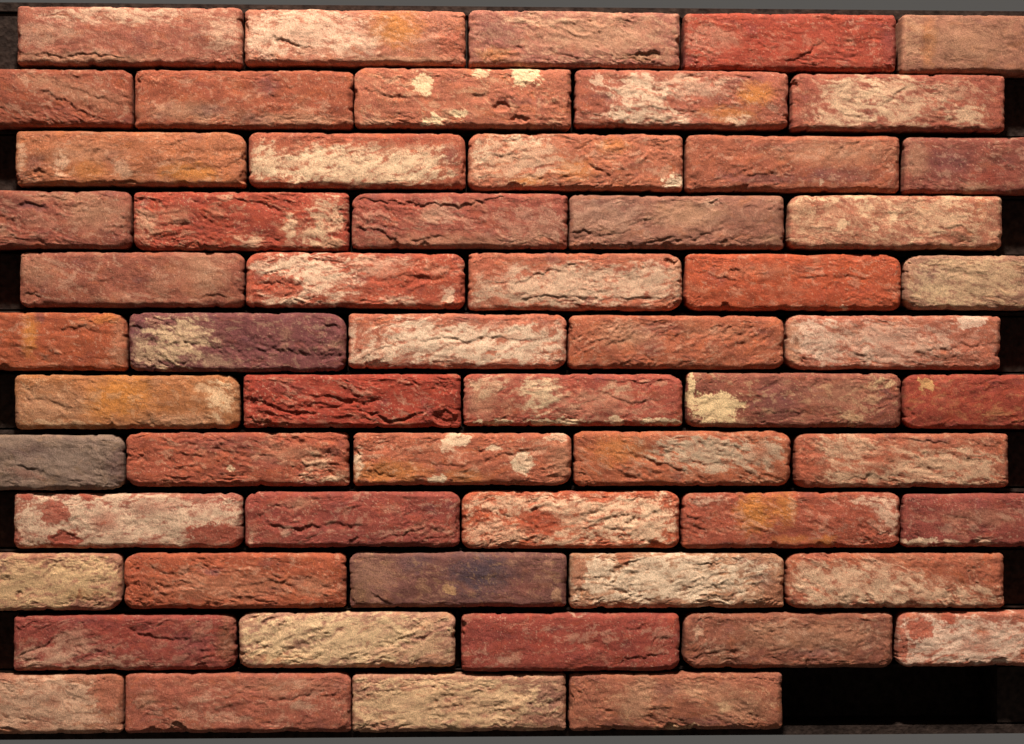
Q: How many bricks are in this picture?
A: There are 59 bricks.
